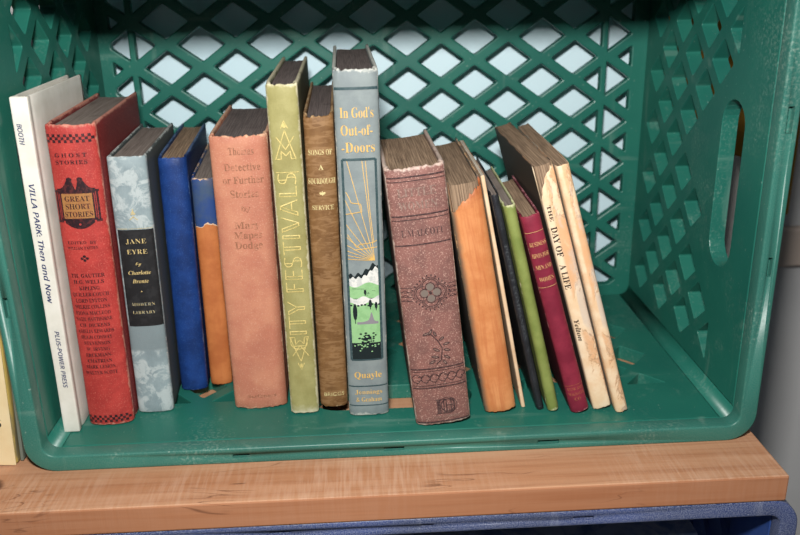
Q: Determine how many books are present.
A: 17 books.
